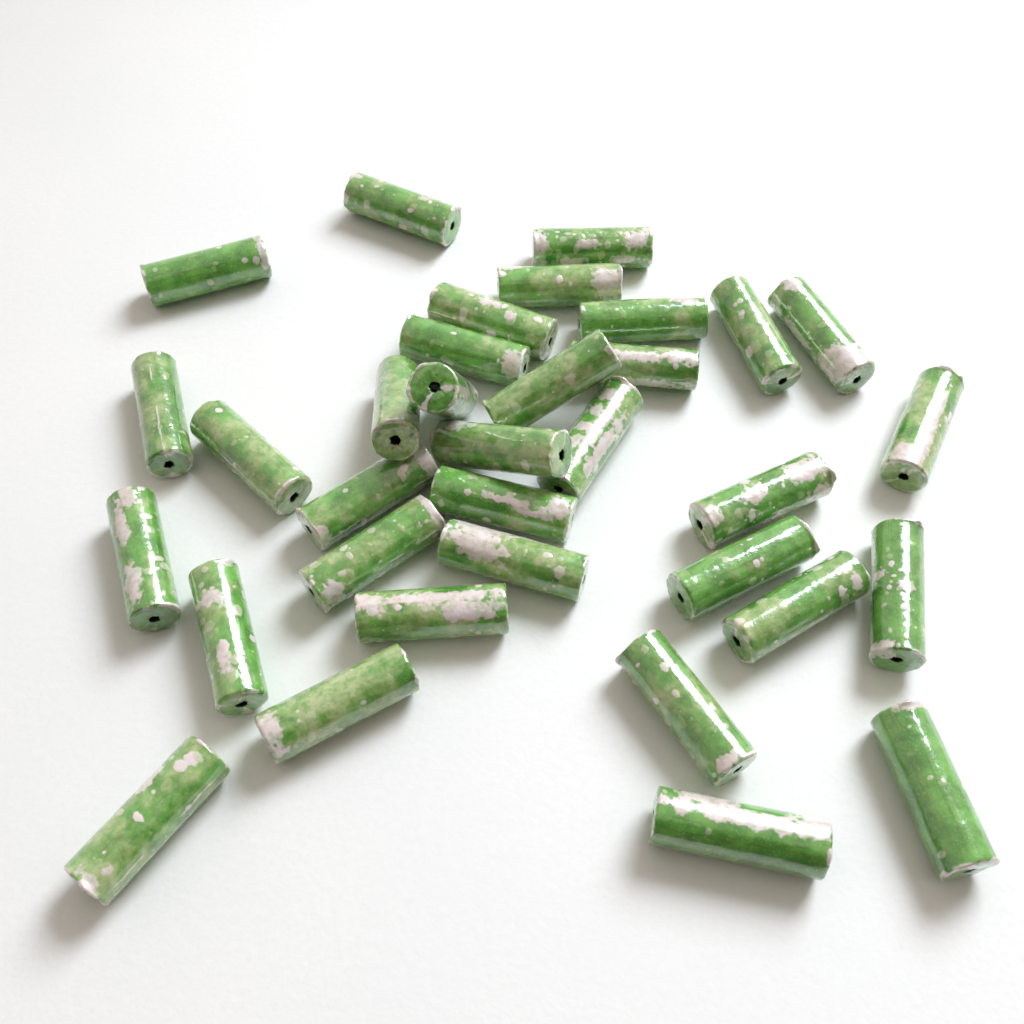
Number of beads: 34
